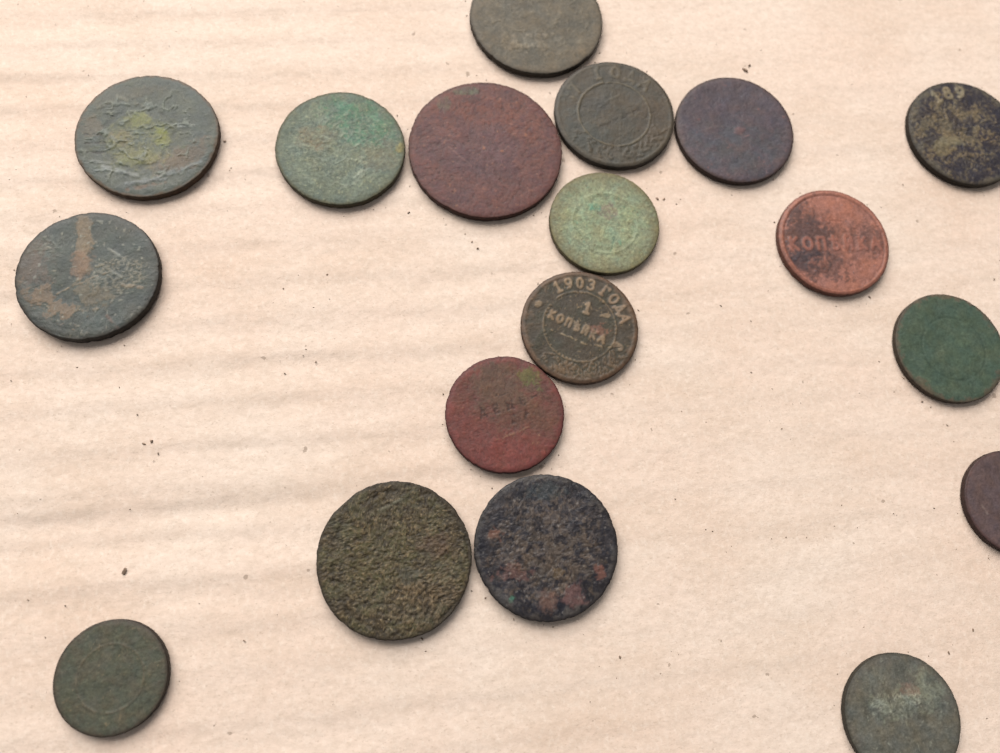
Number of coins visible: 18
